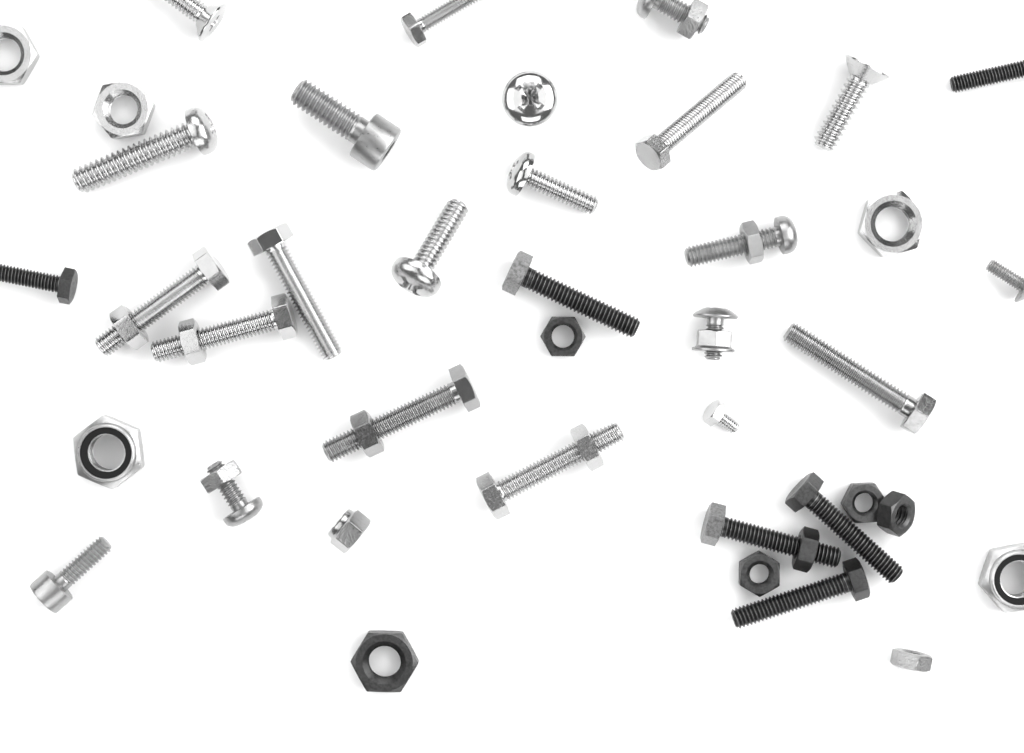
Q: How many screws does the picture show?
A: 13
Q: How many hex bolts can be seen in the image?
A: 15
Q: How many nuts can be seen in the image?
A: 21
